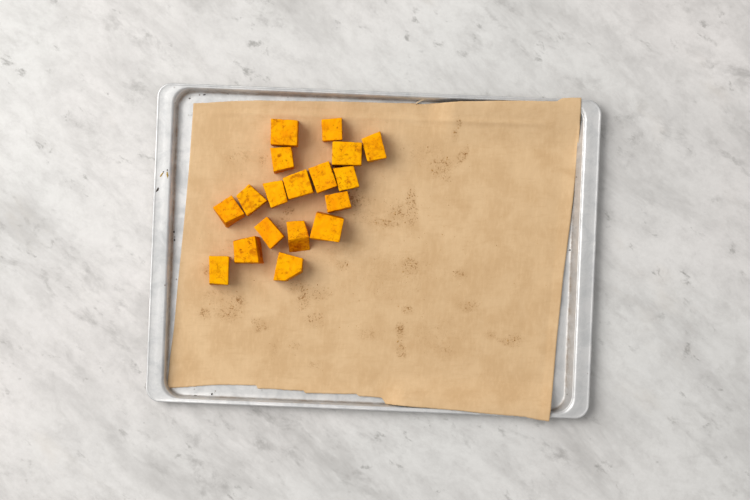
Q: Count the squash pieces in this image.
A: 18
